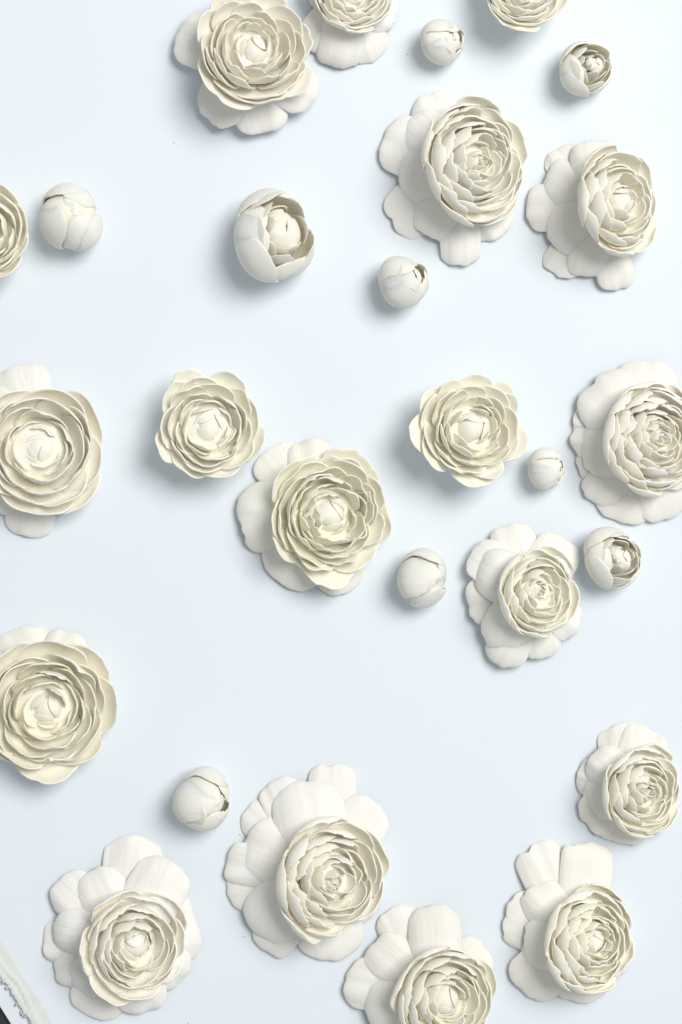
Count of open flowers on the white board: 18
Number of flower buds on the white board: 9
